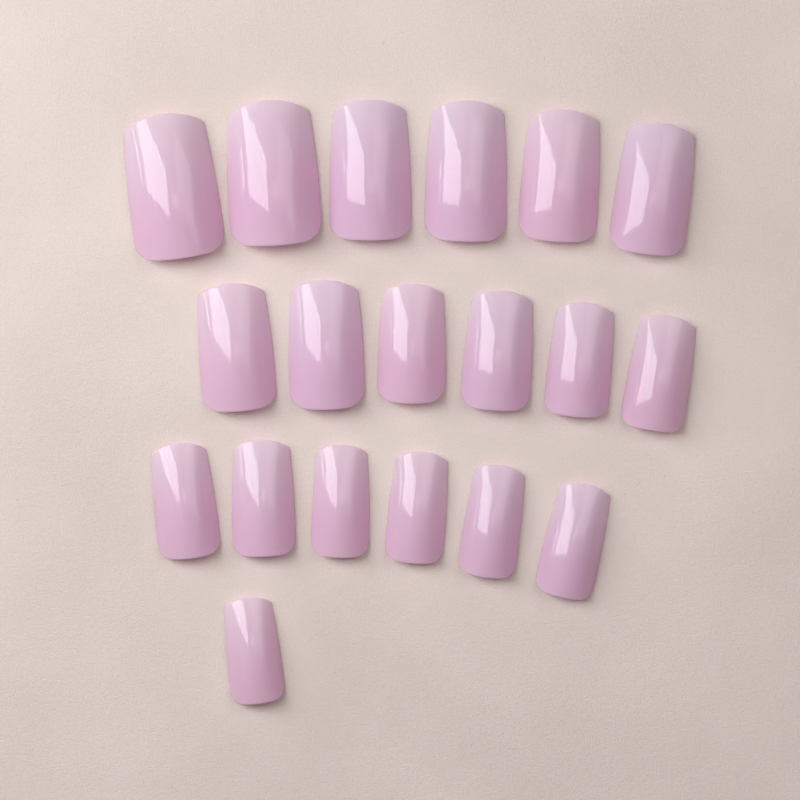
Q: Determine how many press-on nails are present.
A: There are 19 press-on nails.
